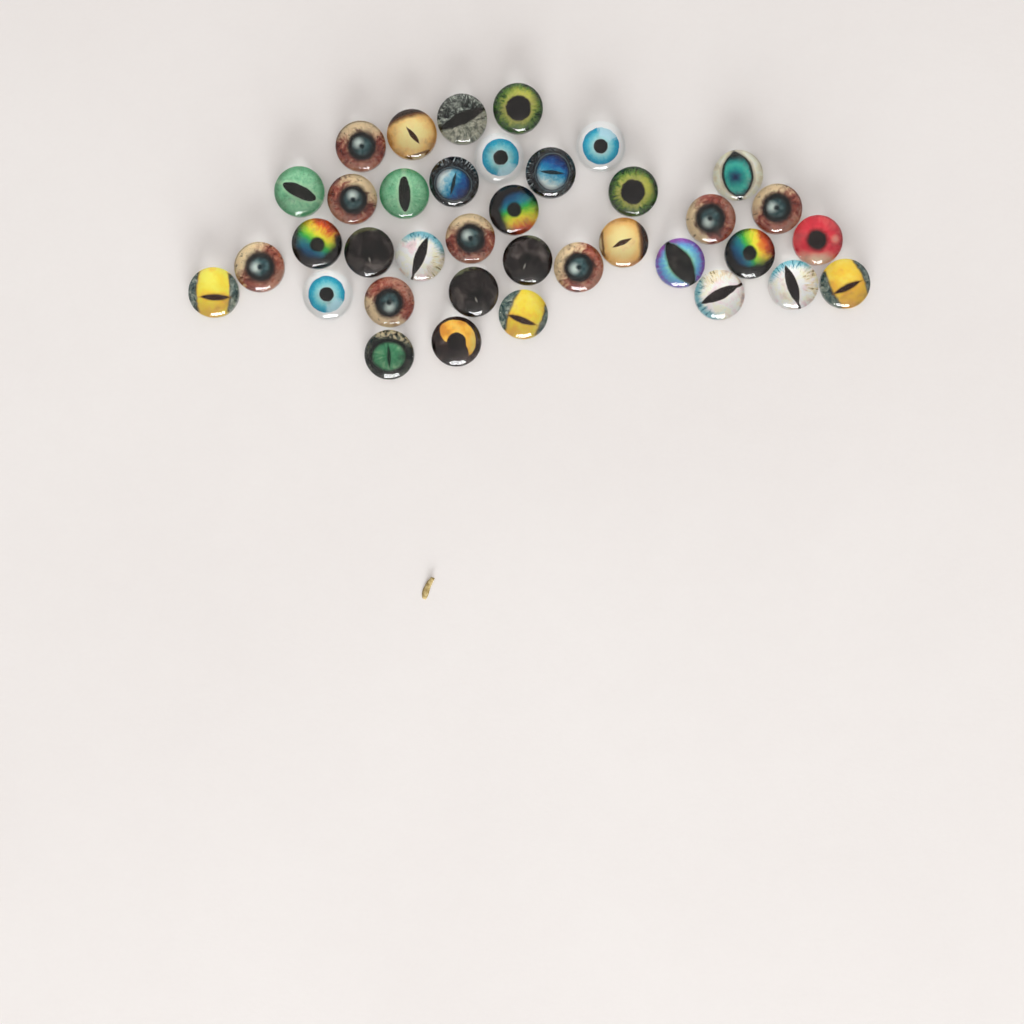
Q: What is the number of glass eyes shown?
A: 37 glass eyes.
